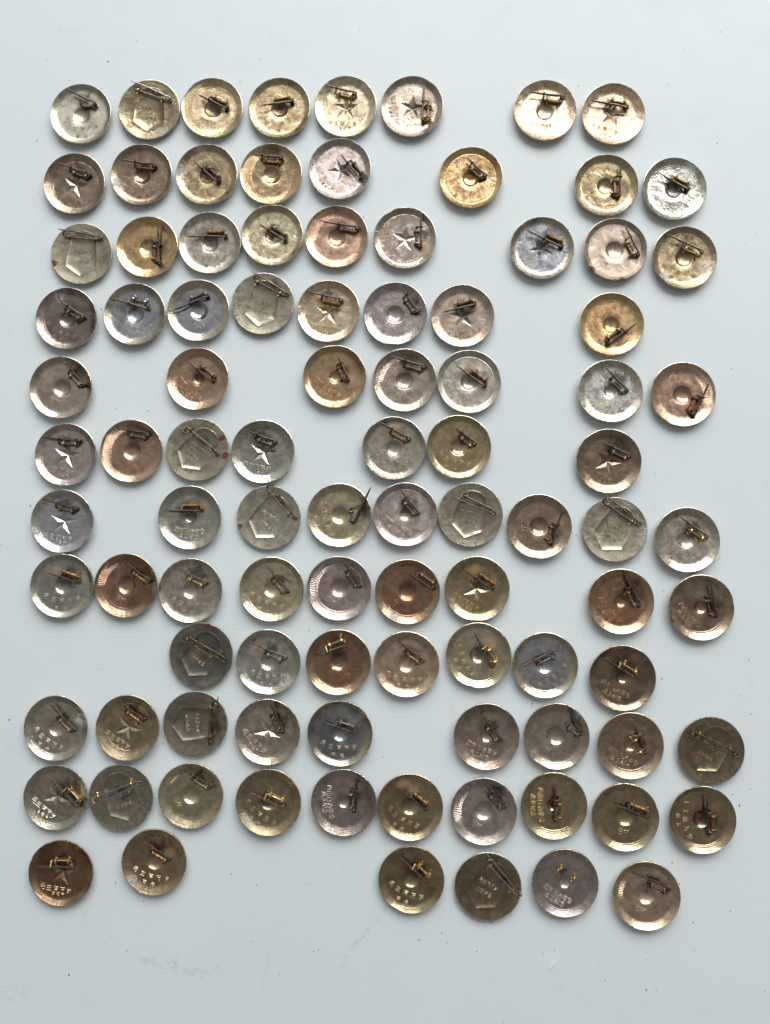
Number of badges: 97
